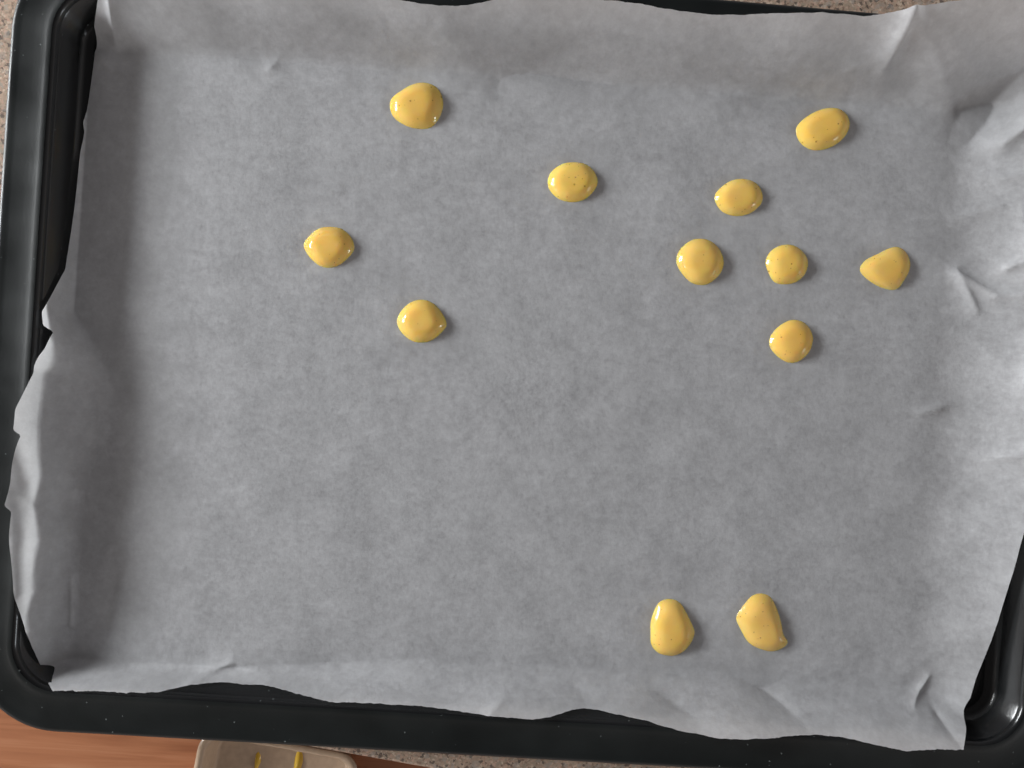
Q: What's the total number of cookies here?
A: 12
